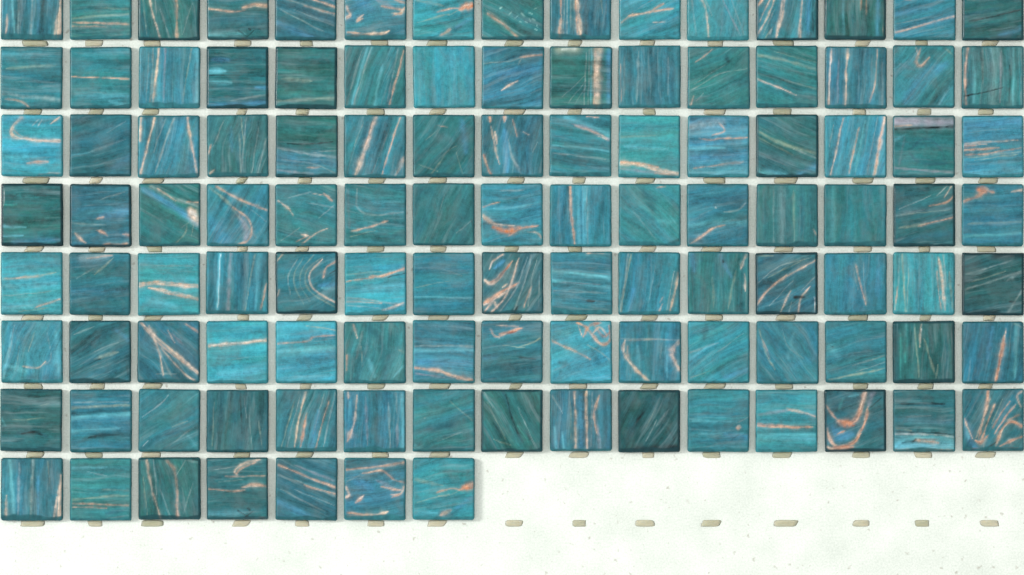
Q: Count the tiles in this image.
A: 112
